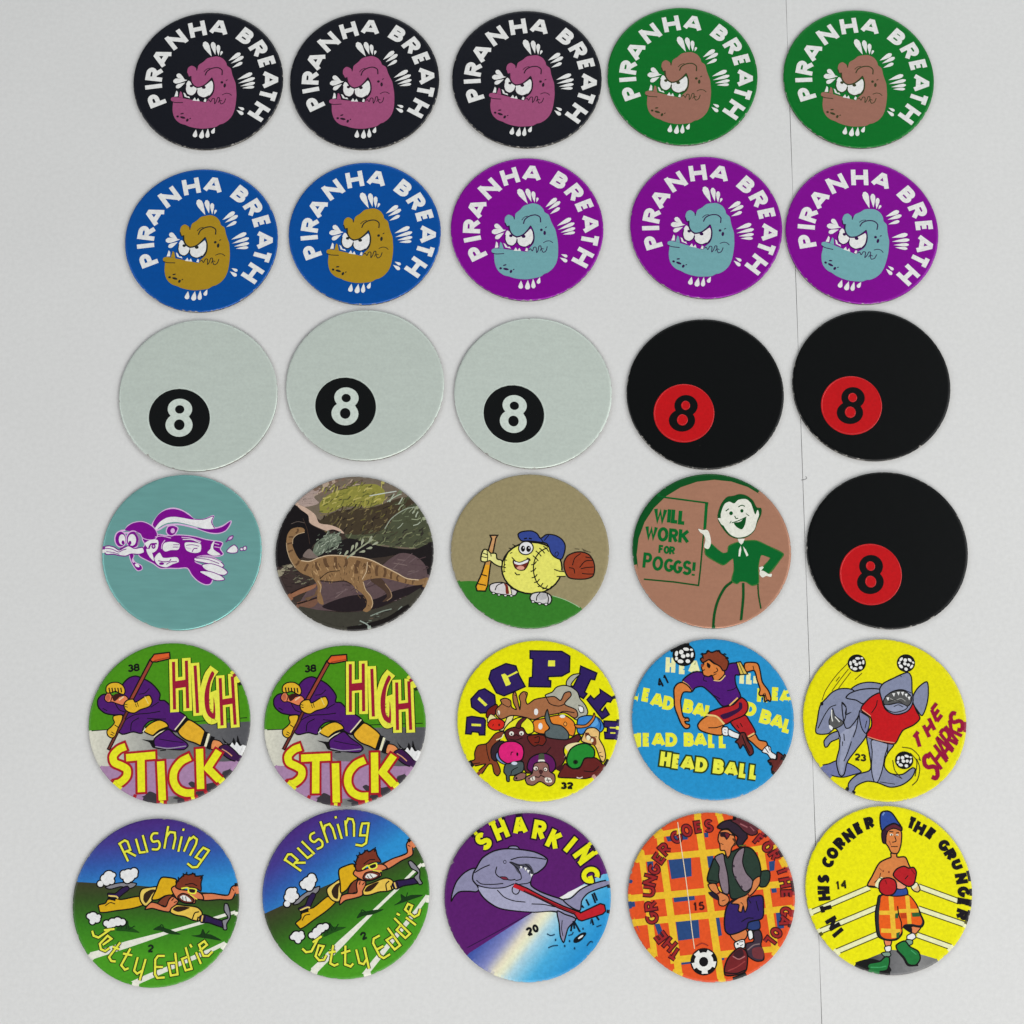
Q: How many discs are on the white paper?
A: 30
